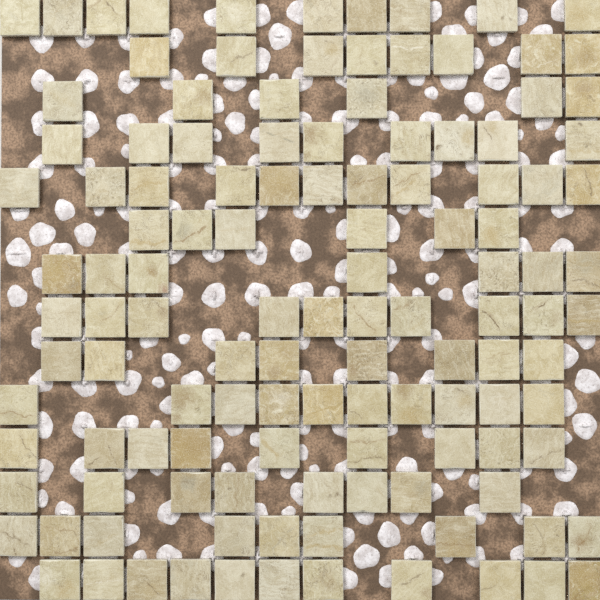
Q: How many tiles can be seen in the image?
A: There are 122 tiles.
